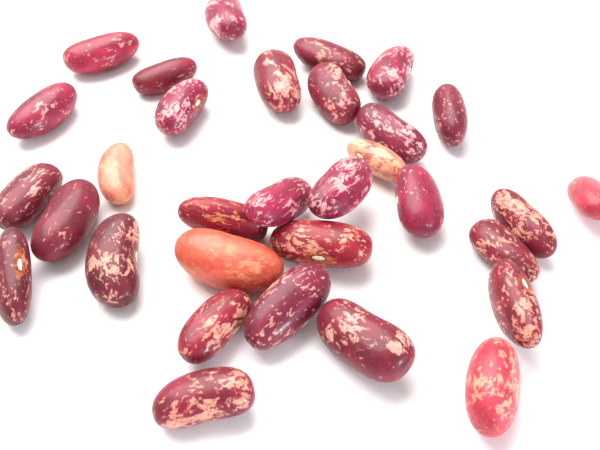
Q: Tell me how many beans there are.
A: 32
